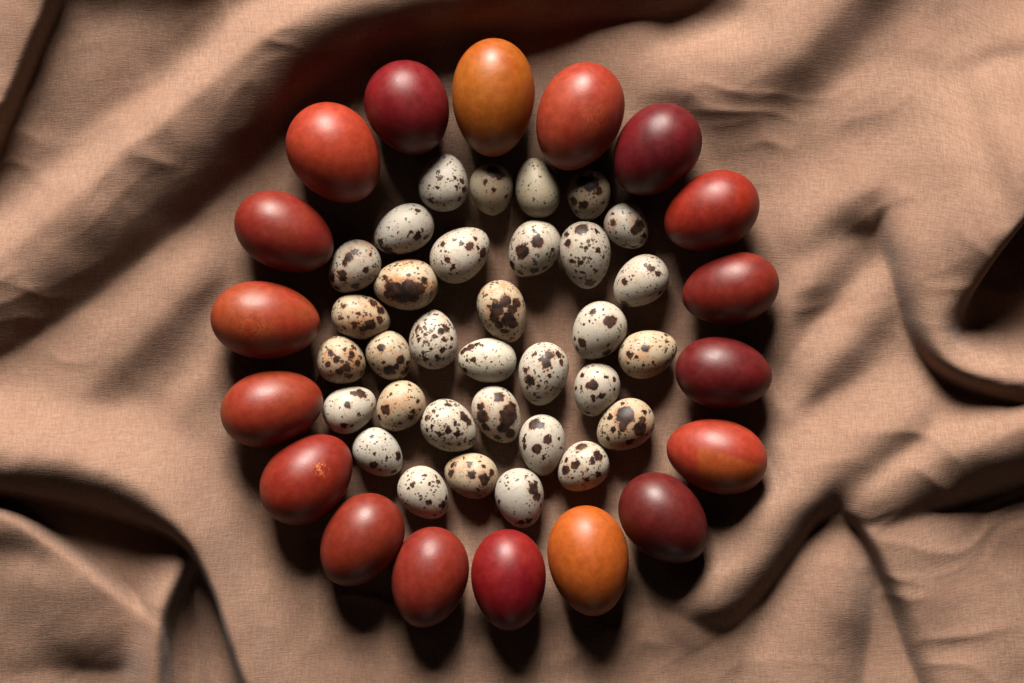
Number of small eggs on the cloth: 33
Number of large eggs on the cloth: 18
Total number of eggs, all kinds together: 51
